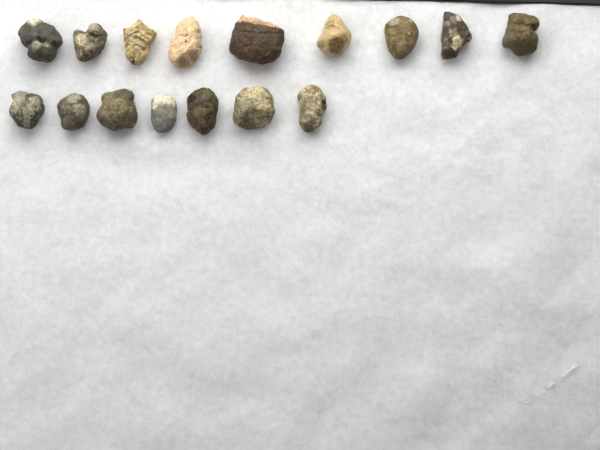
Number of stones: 16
